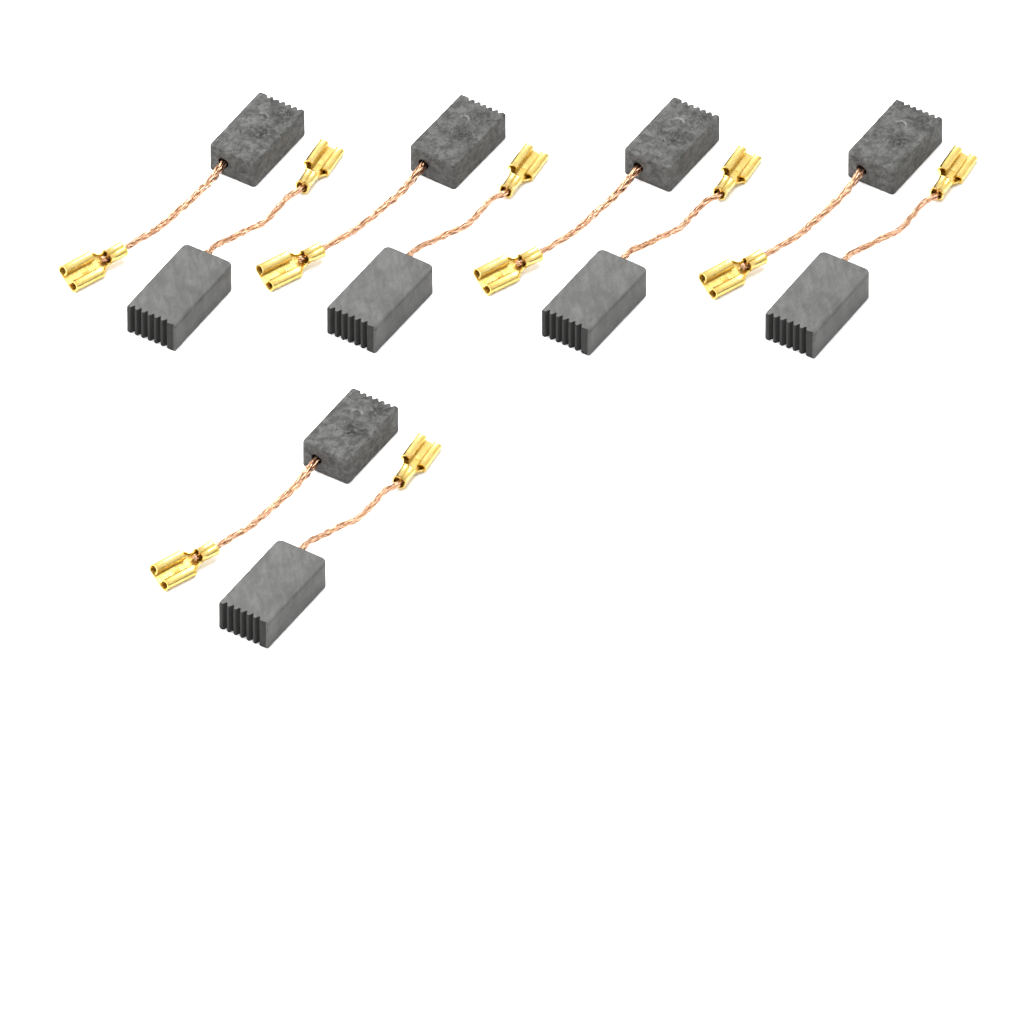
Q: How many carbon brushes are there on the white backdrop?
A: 10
